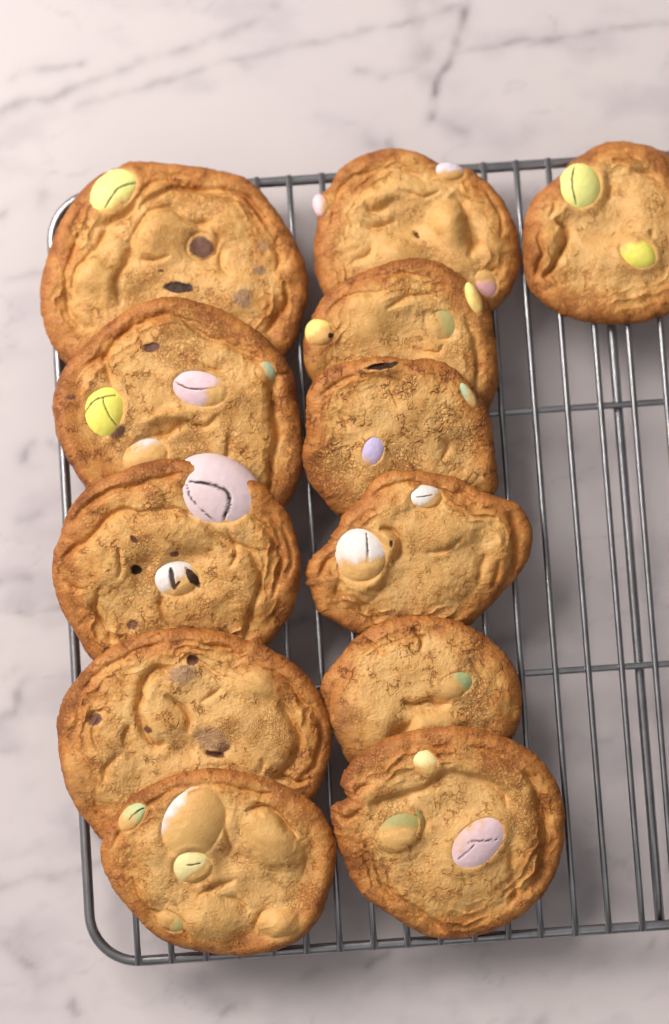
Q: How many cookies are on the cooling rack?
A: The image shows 12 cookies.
